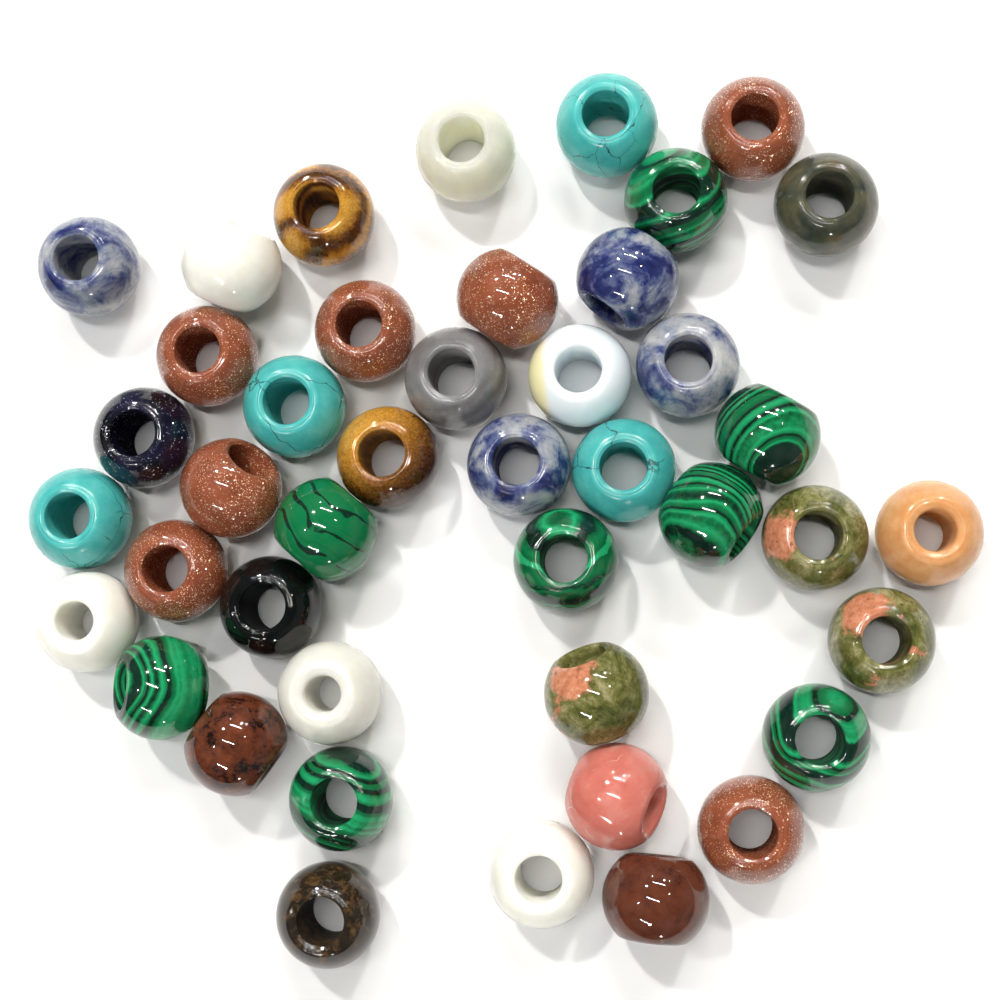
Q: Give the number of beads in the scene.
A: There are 43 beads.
